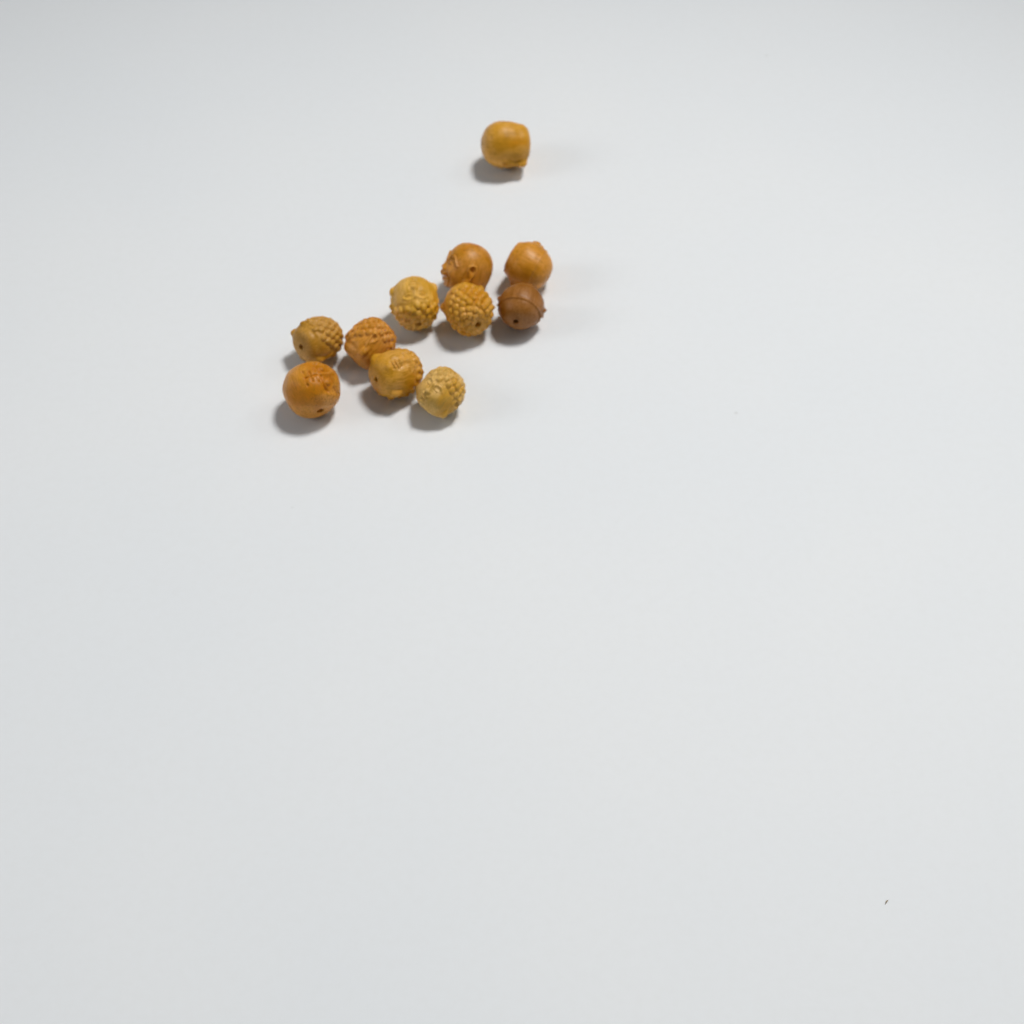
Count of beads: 11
